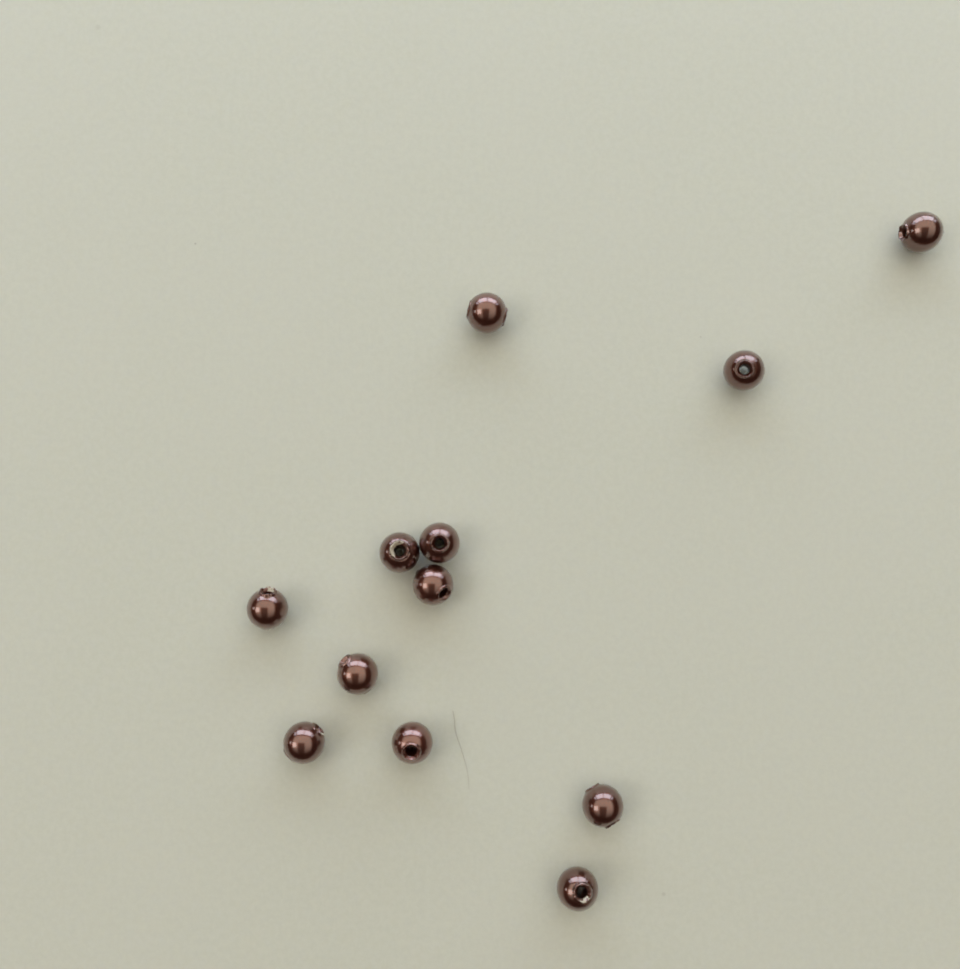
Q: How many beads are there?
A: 12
